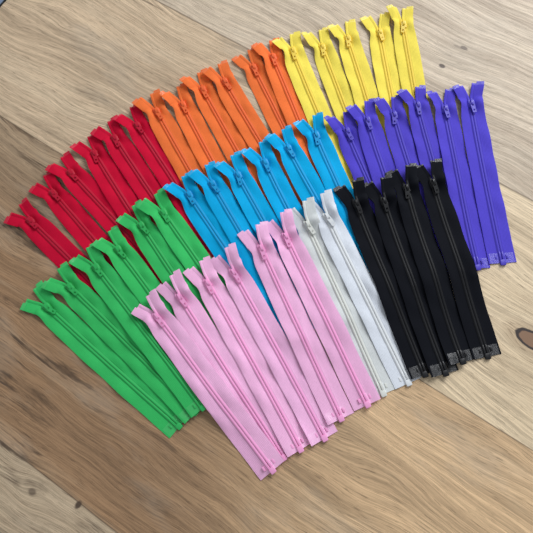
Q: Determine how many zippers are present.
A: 47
